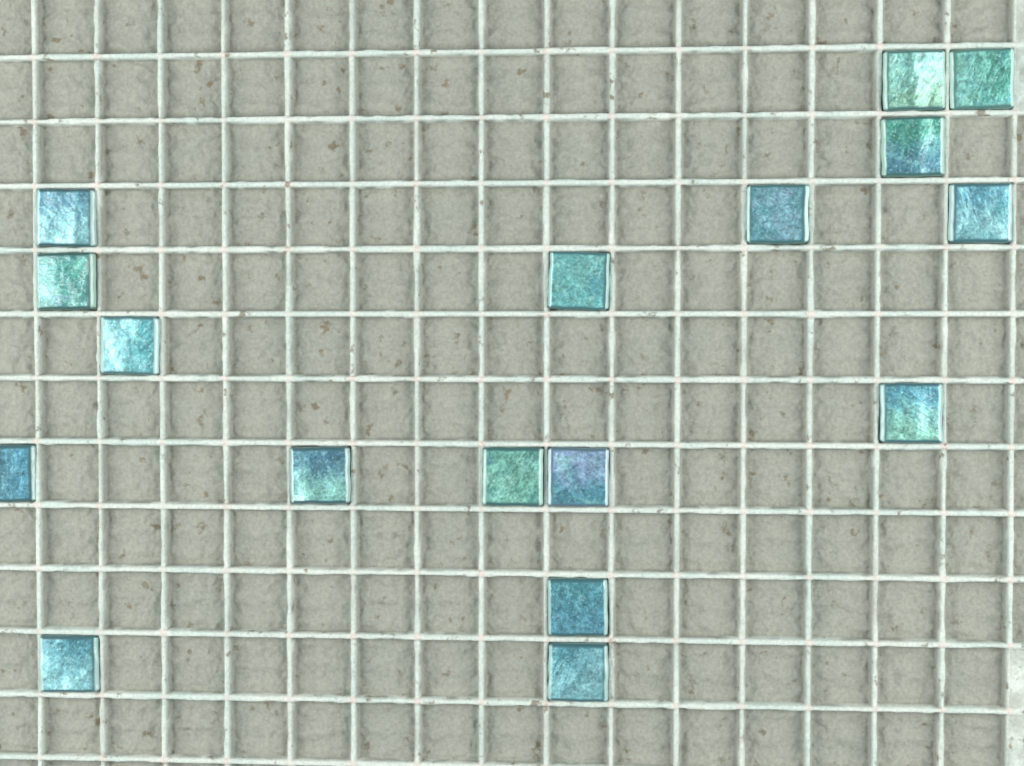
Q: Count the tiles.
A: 17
